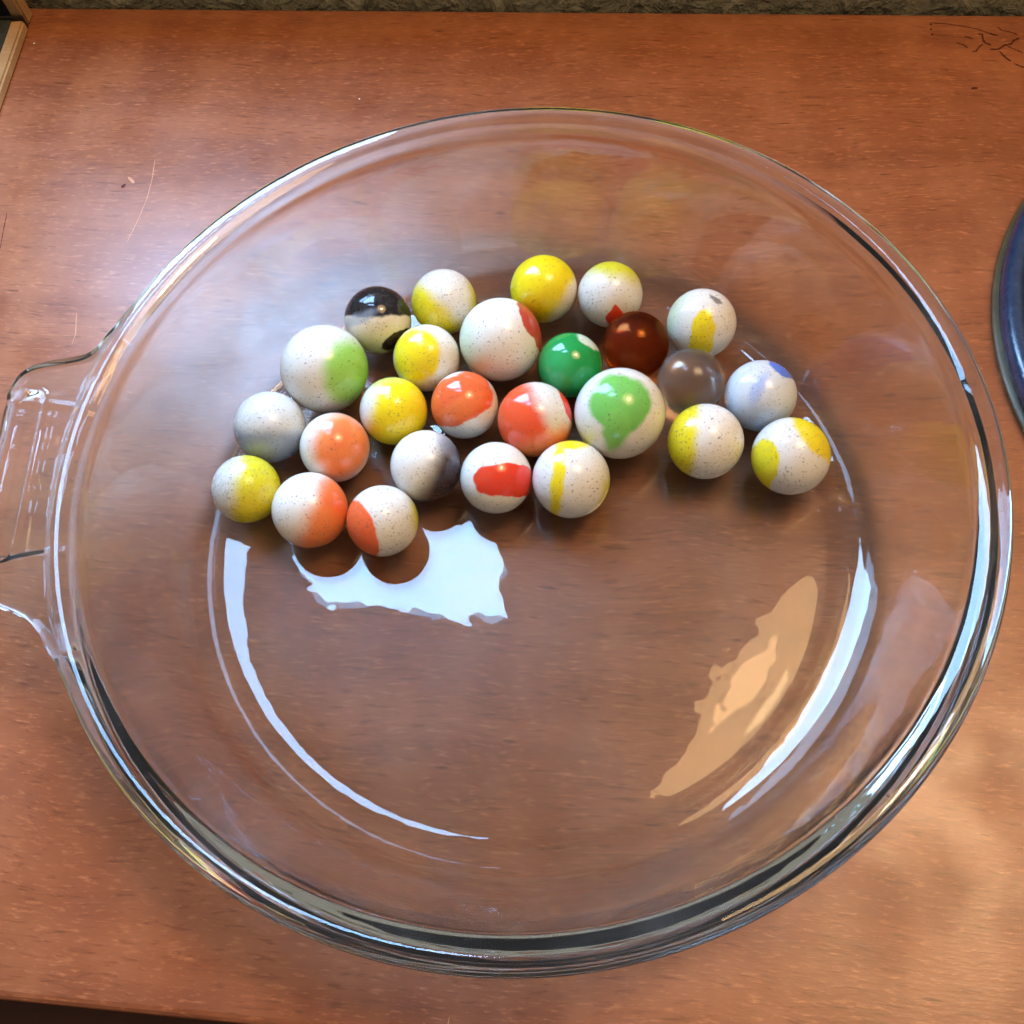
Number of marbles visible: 26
